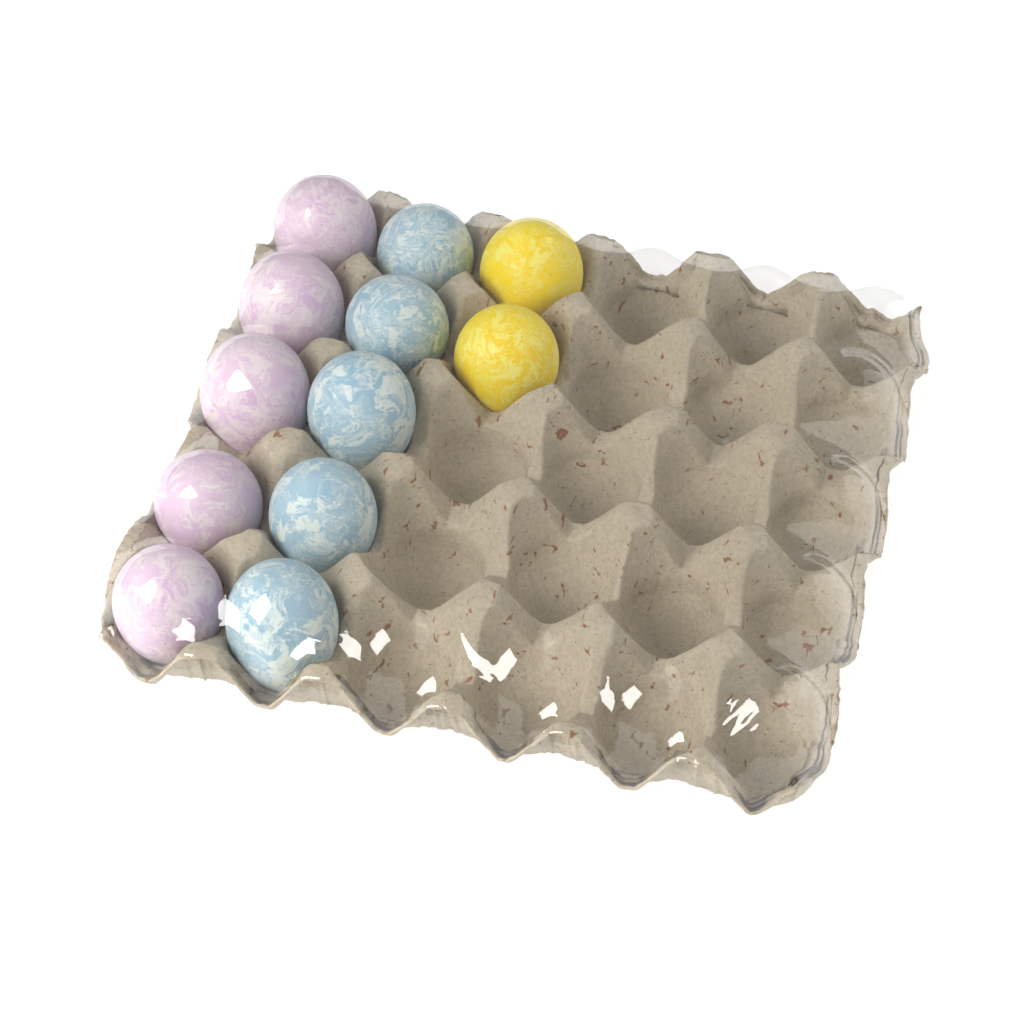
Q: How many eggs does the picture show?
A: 12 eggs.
